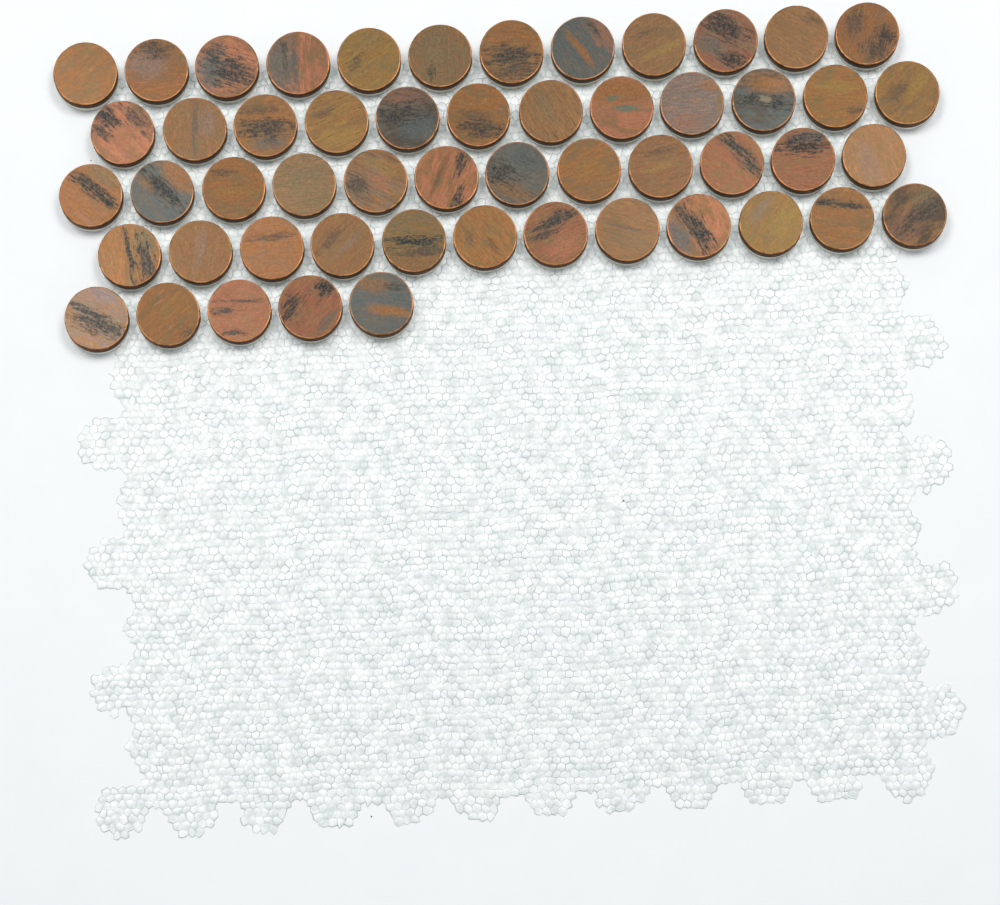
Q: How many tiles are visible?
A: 53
